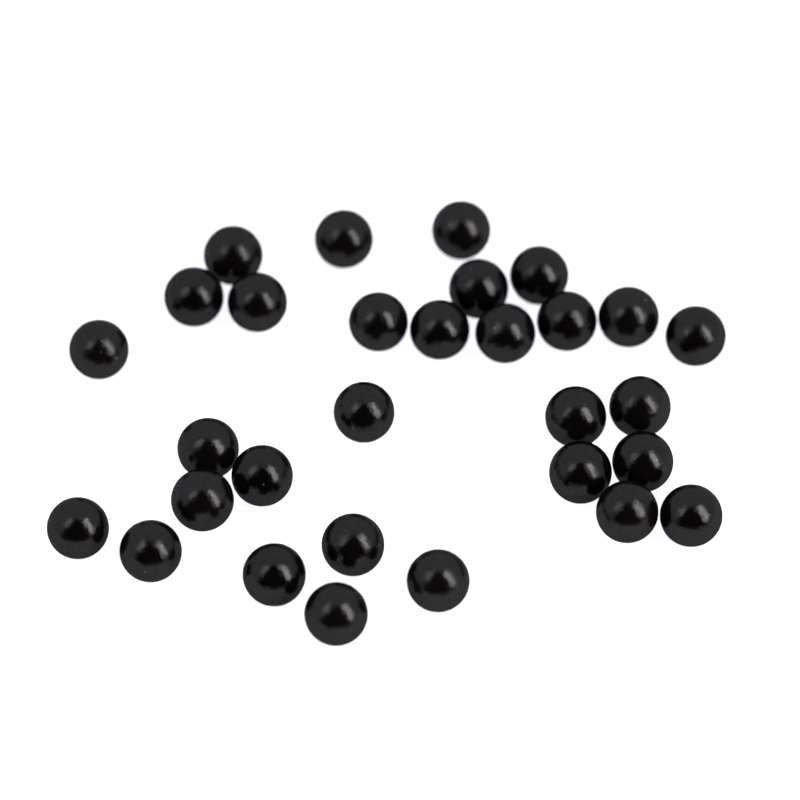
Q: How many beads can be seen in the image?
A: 30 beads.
